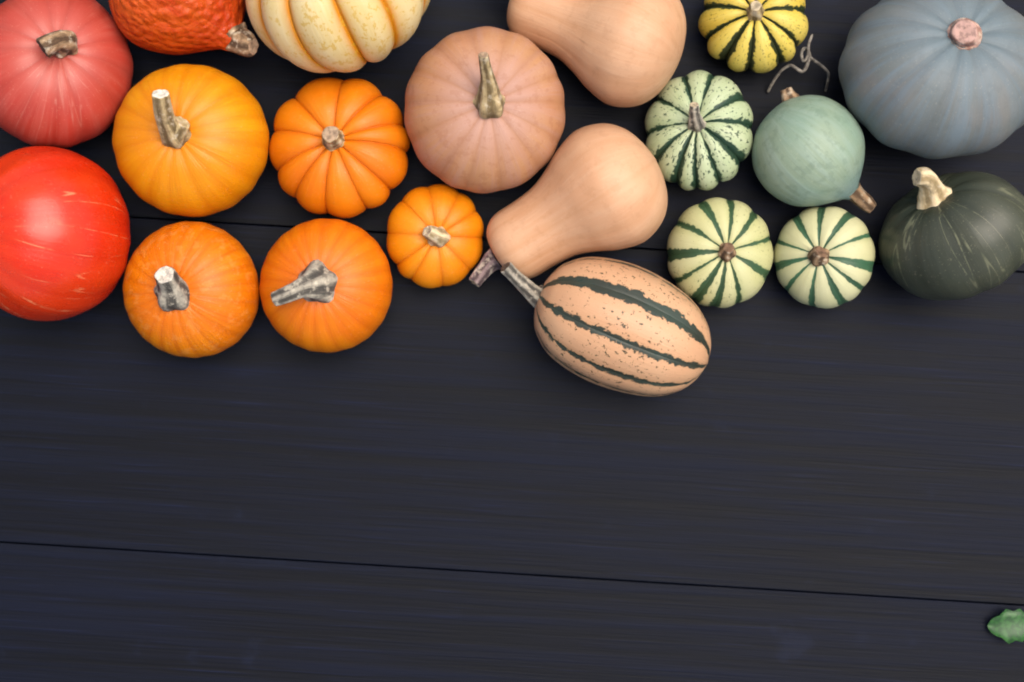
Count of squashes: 20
